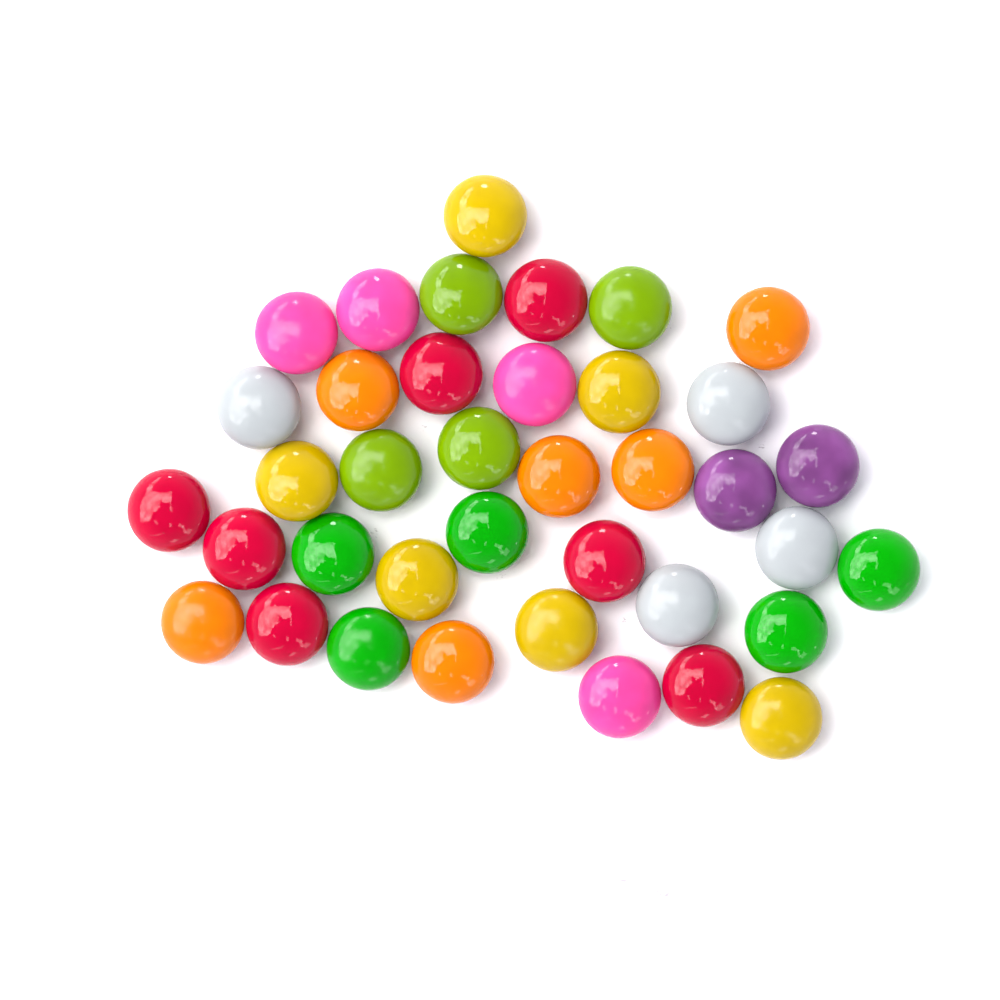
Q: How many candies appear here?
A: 38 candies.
